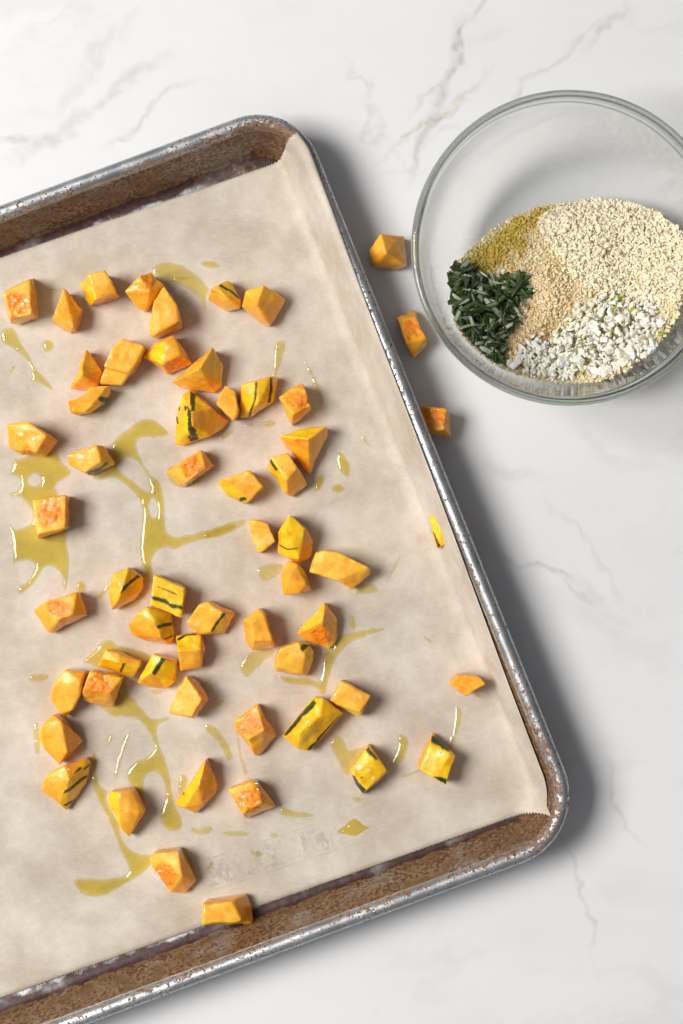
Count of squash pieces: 58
